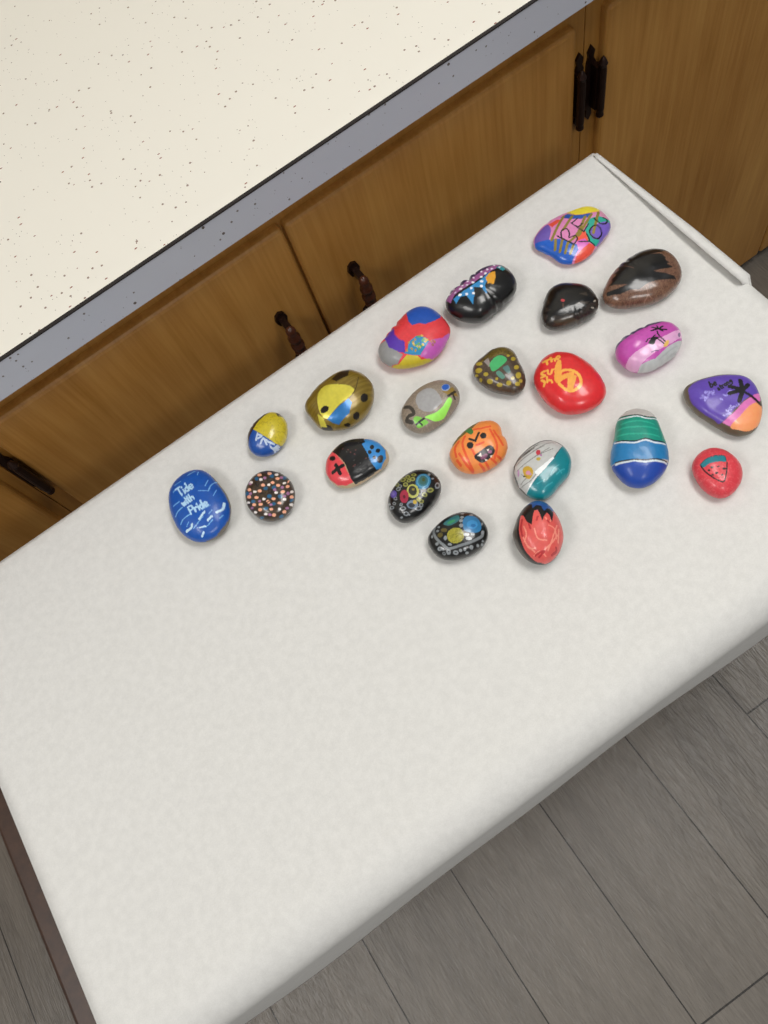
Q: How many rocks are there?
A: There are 22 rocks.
